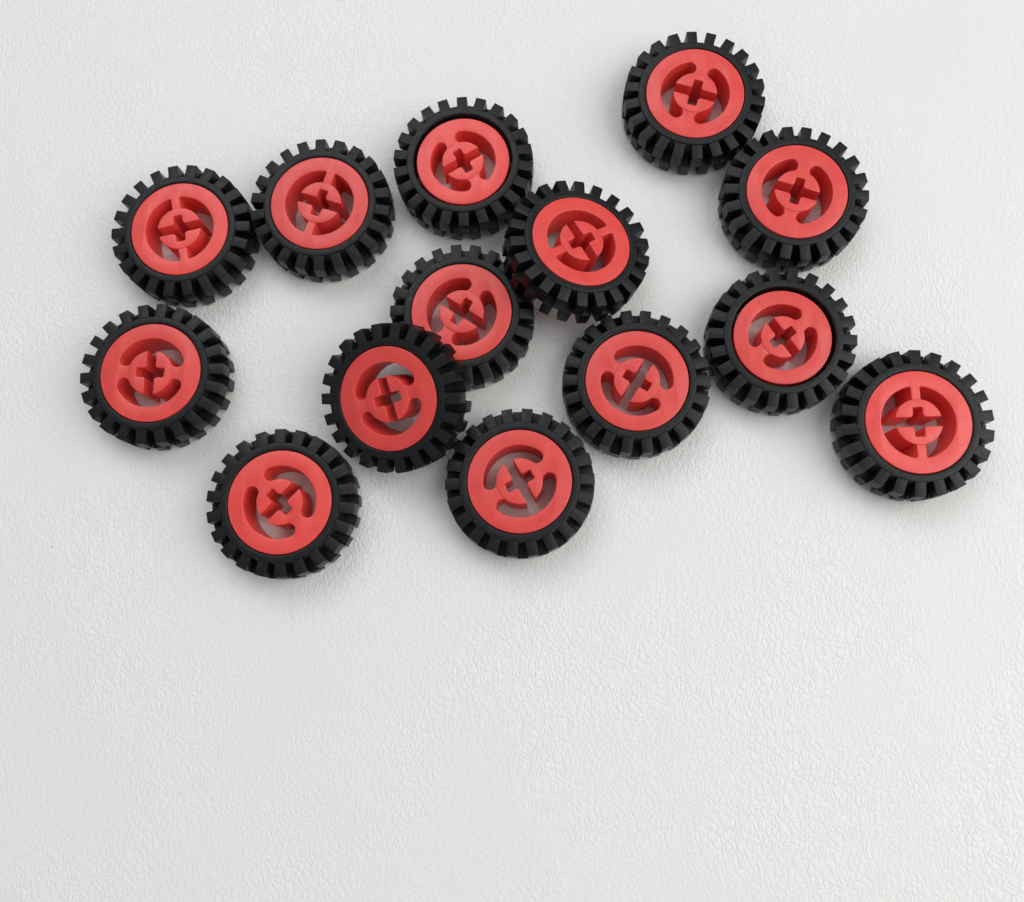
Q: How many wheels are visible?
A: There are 14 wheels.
